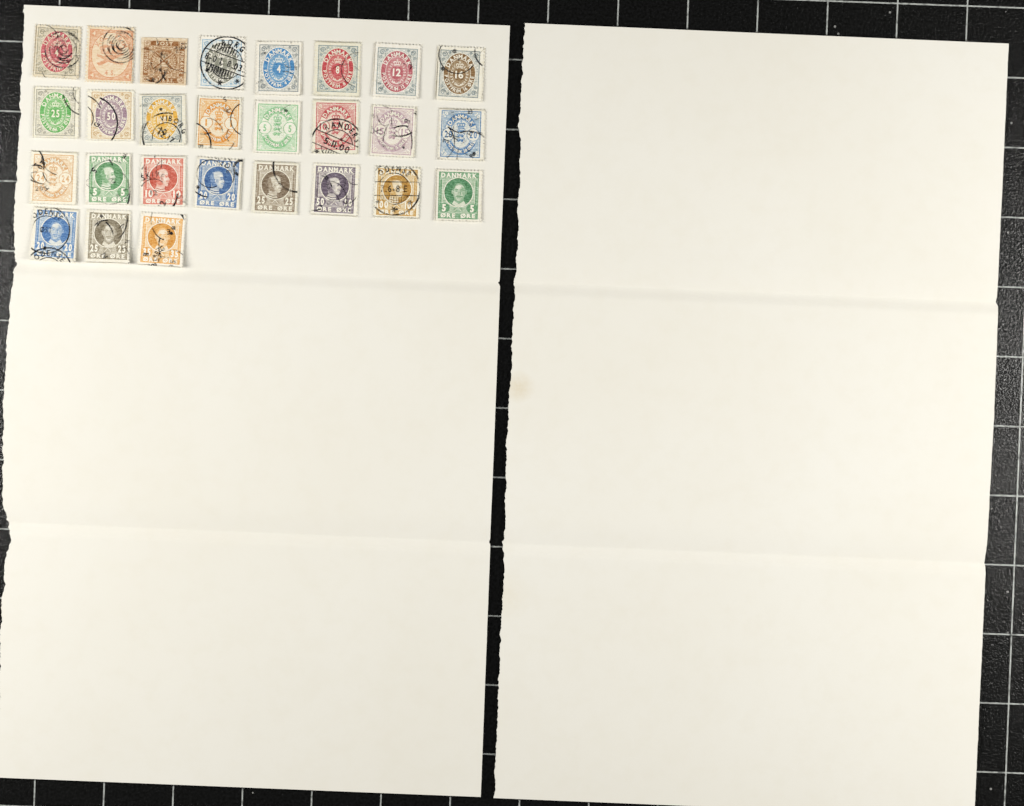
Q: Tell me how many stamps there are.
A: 27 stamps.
